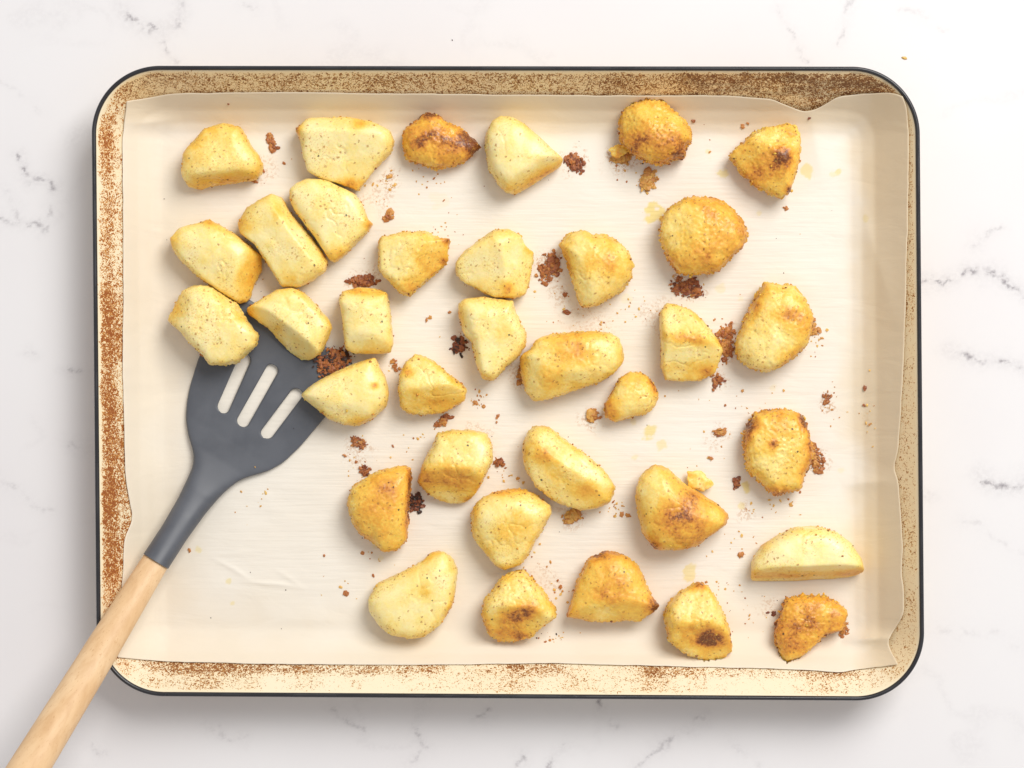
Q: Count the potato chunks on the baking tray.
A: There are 35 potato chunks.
